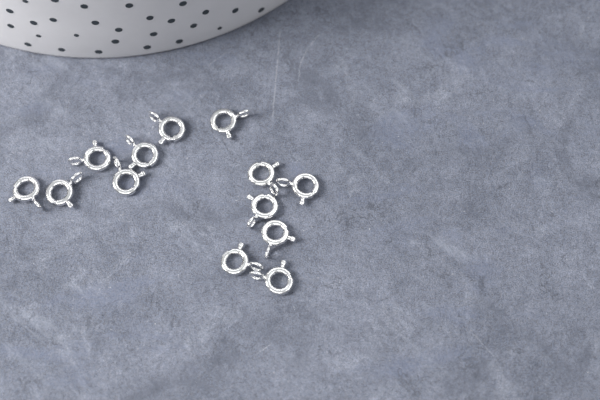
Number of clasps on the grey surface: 13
